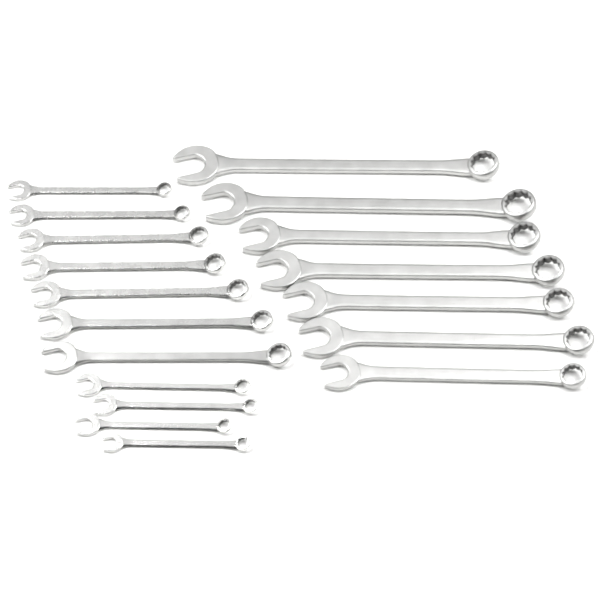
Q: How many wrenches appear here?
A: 18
